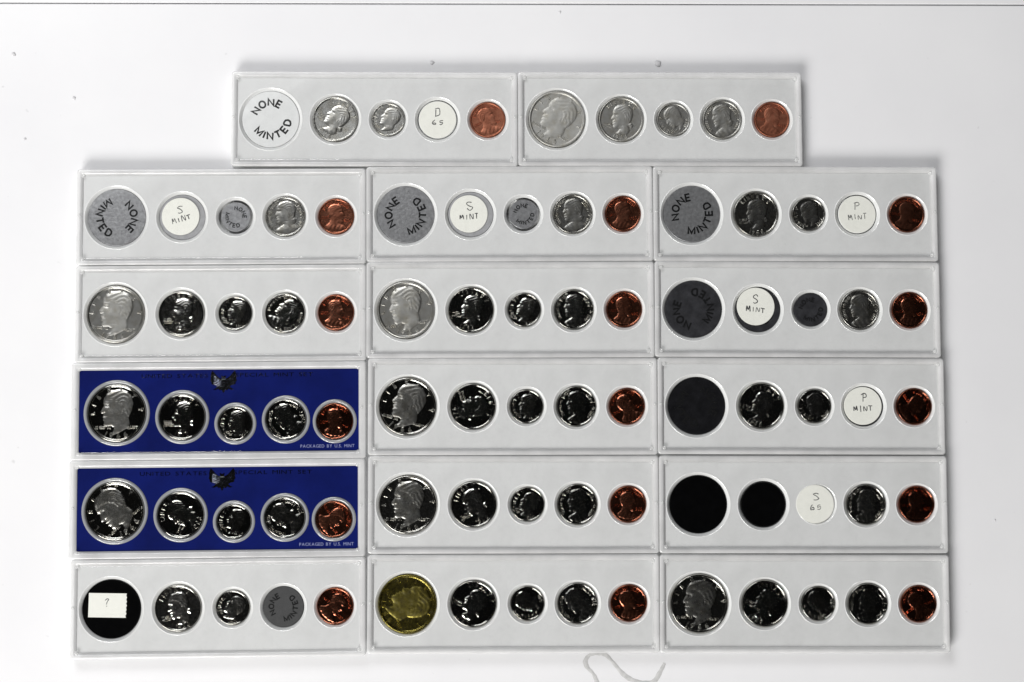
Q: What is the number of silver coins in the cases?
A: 47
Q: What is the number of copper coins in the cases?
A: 17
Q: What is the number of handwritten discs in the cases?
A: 7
